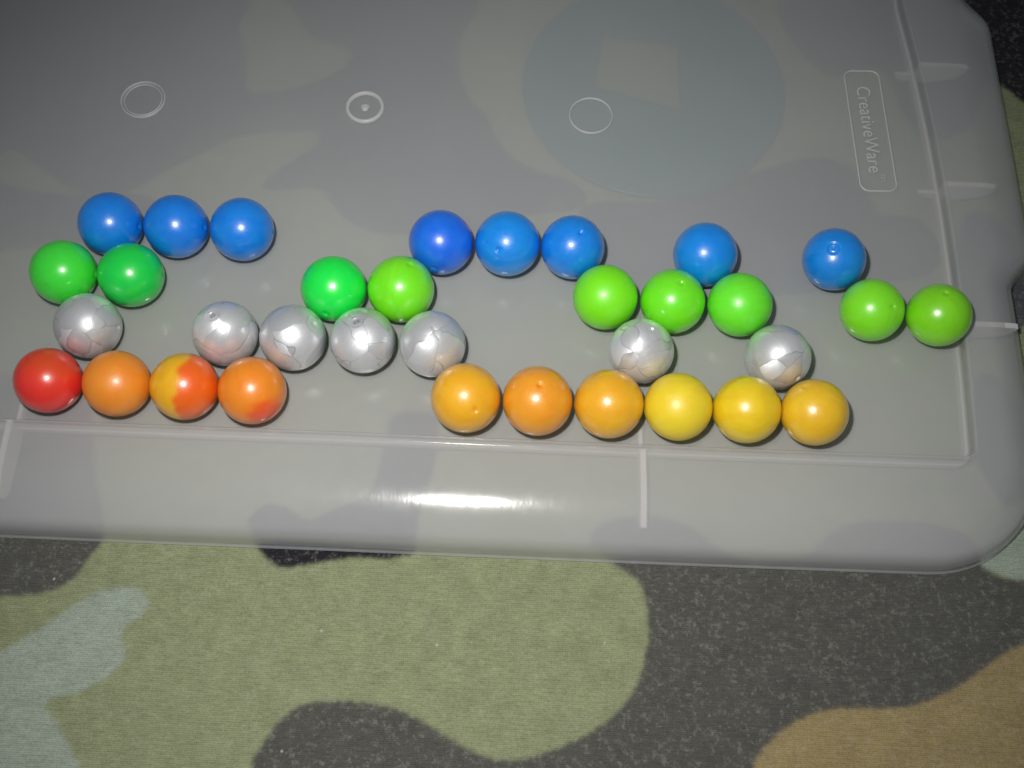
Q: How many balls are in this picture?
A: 34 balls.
